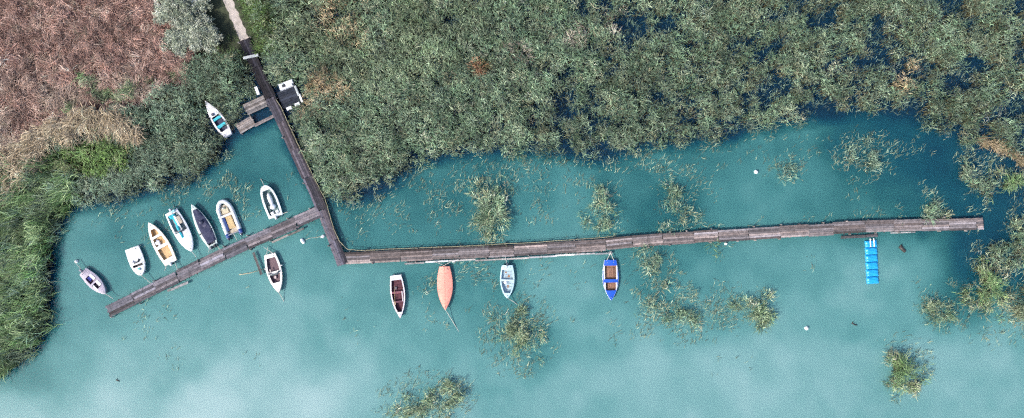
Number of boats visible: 13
